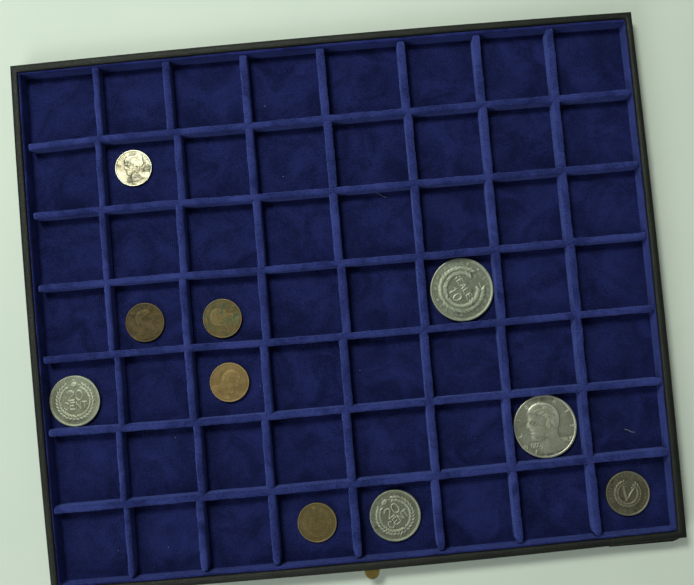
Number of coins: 10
